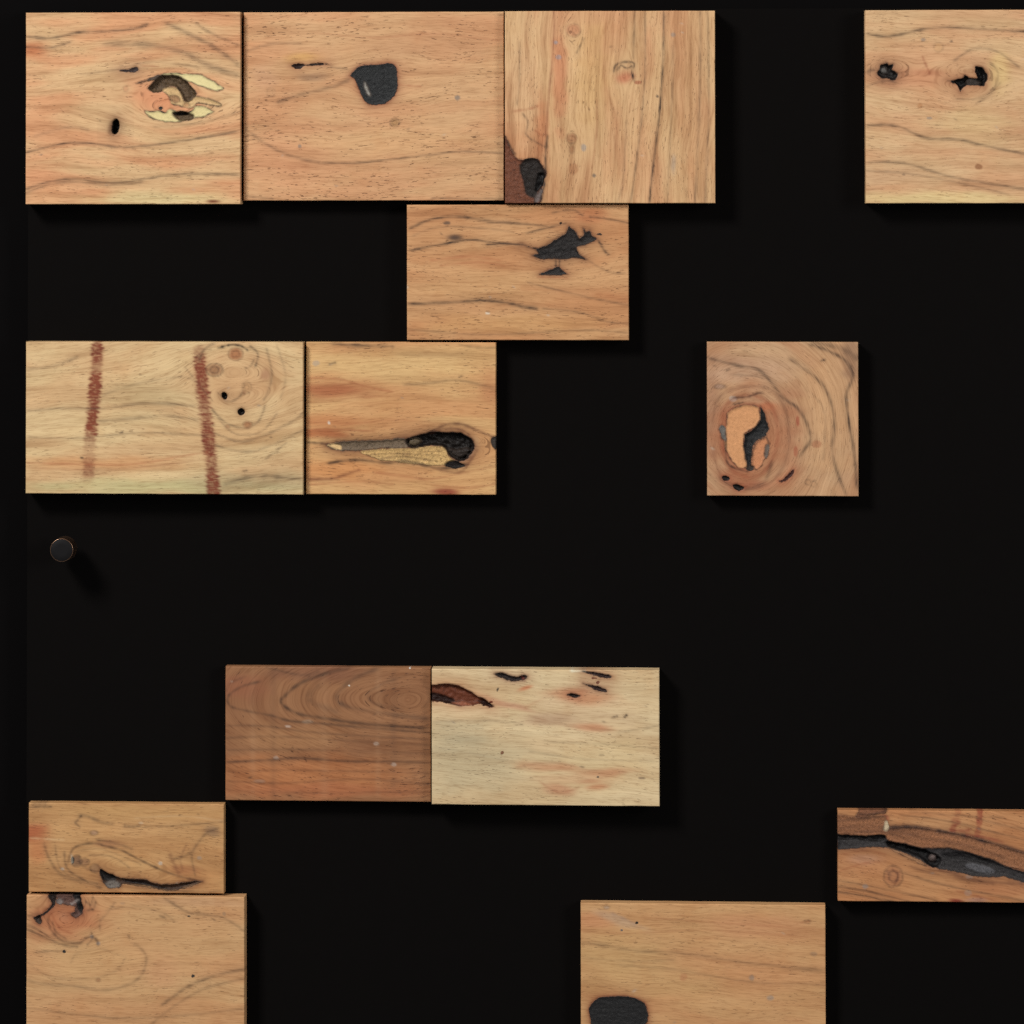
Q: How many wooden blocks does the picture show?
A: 14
